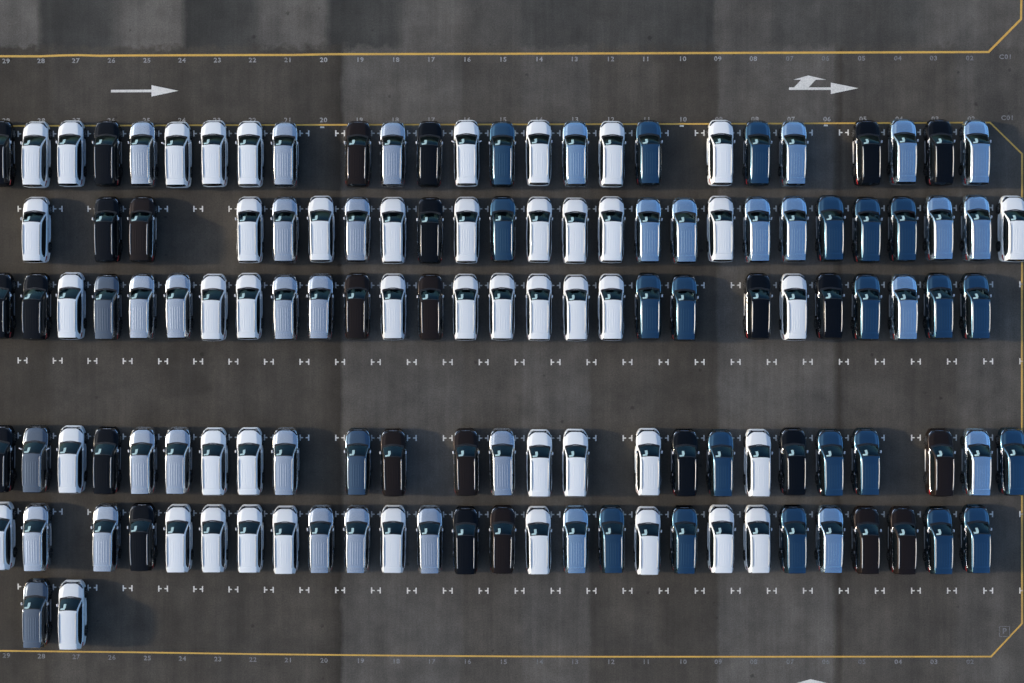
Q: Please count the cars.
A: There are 131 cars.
